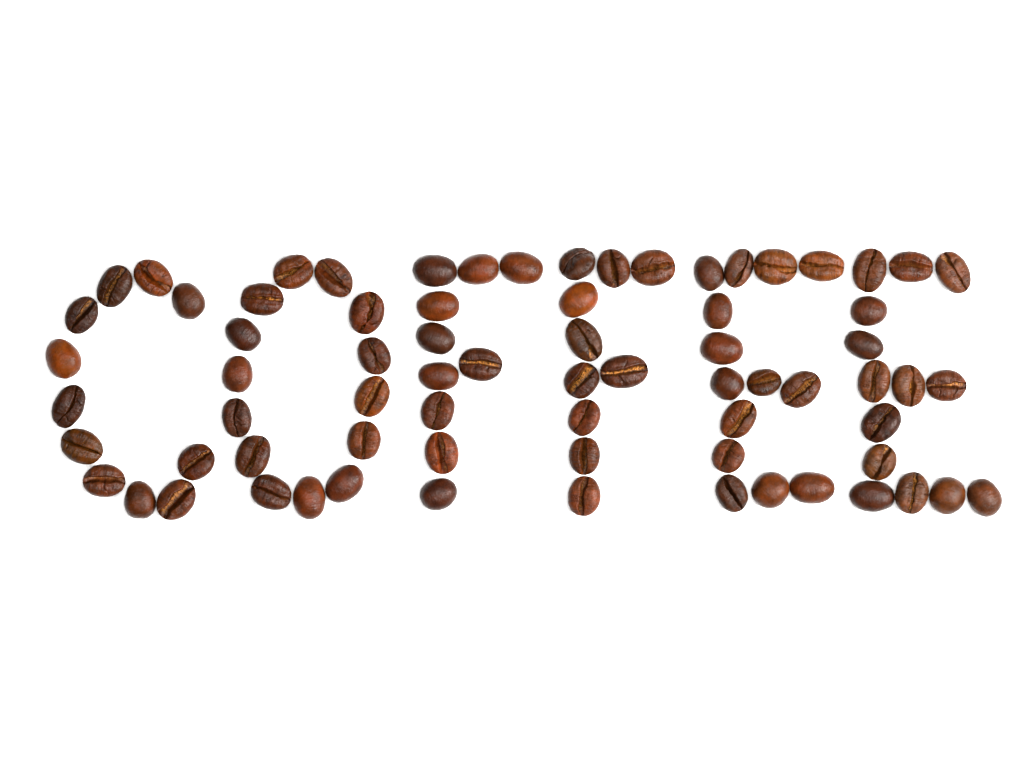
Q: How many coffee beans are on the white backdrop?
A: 73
